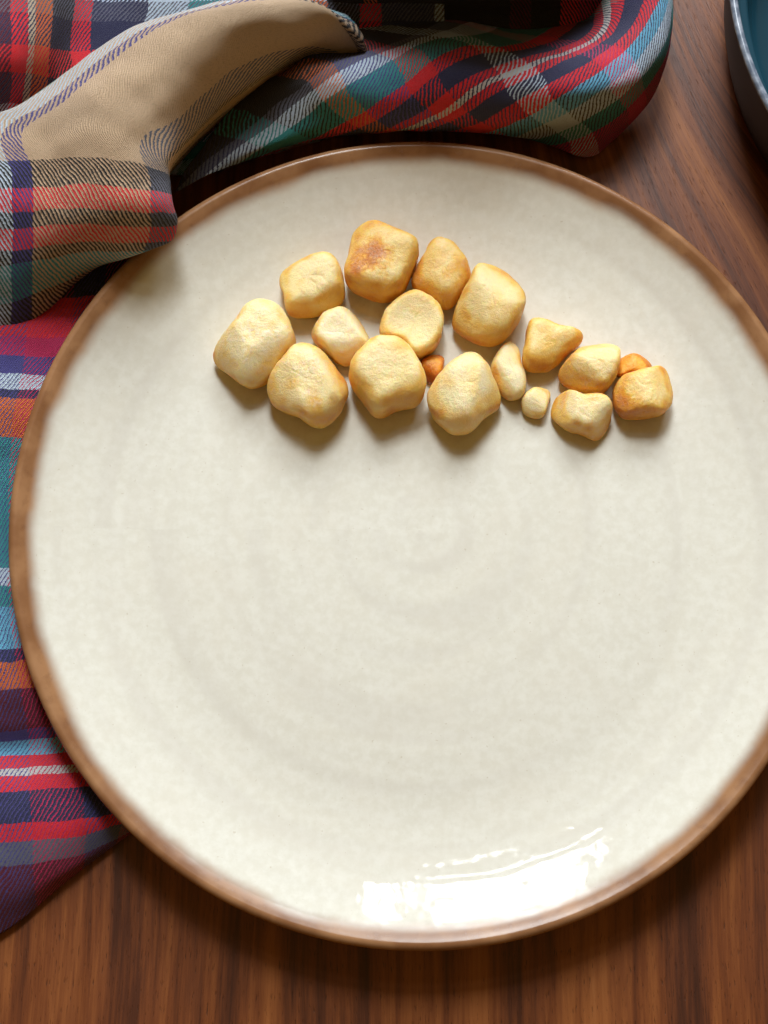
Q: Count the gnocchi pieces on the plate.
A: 18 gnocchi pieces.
